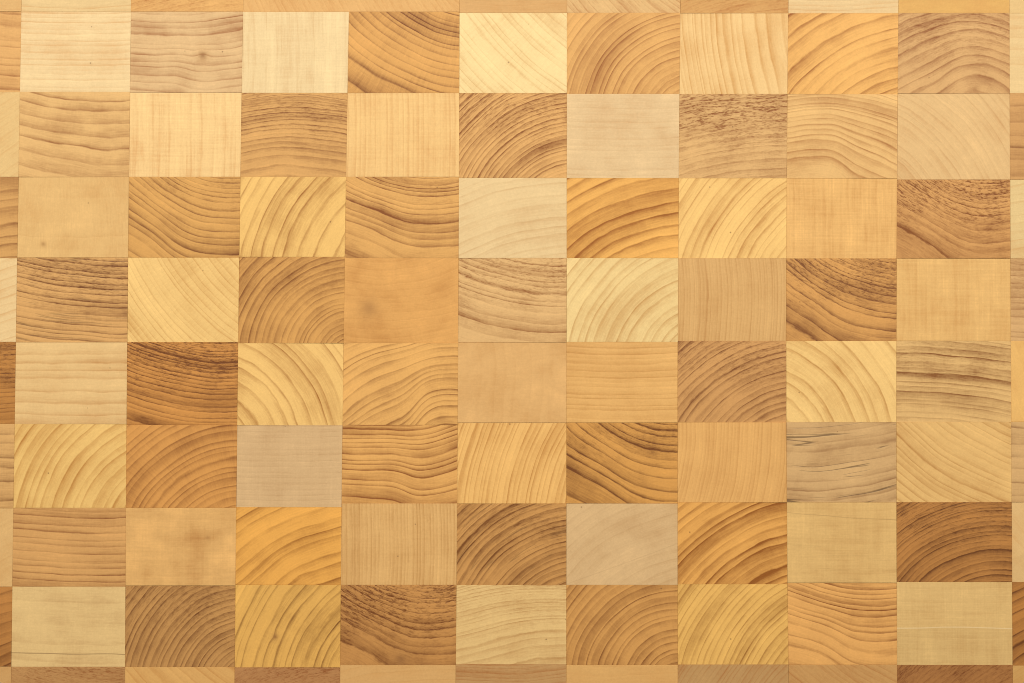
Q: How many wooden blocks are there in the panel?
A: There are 109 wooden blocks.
